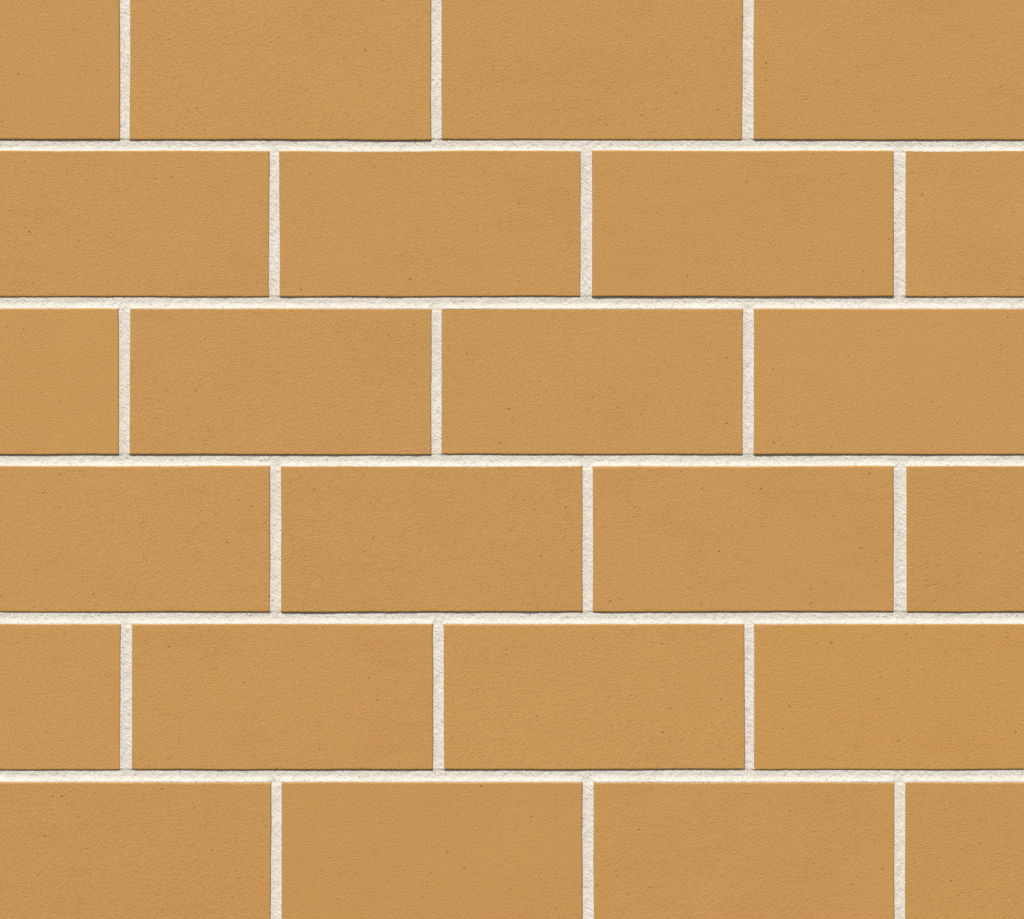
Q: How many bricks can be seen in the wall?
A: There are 24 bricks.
